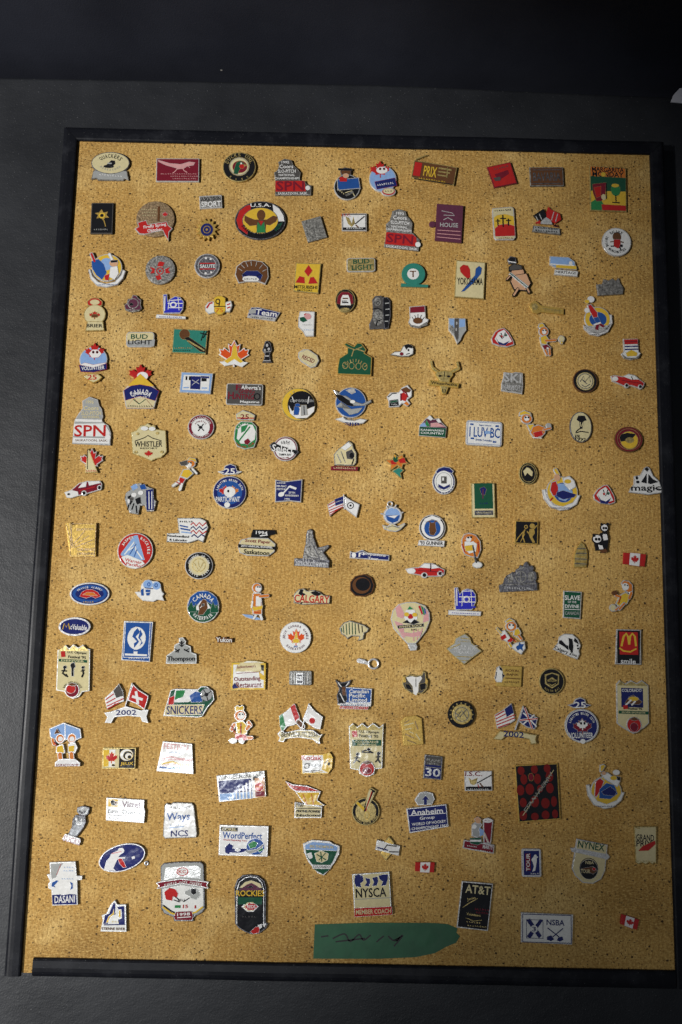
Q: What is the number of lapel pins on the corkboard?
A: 177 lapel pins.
